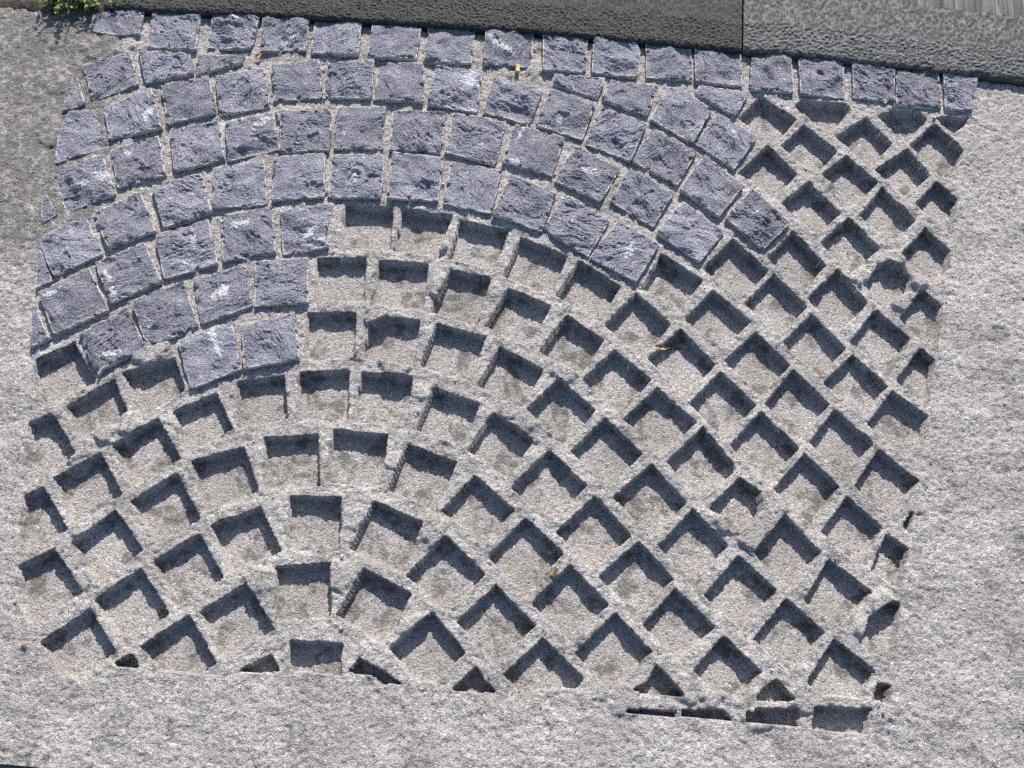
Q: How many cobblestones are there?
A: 77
